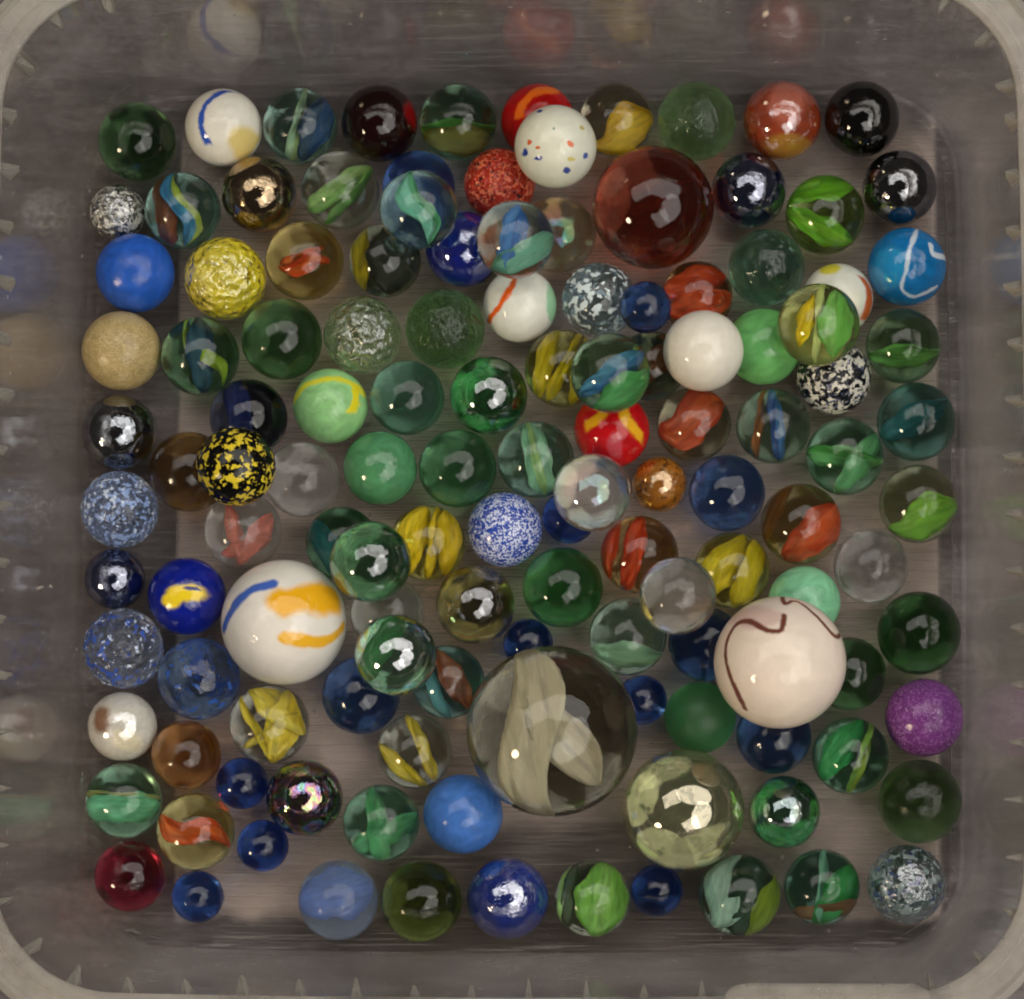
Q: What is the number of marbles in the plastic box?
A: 129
